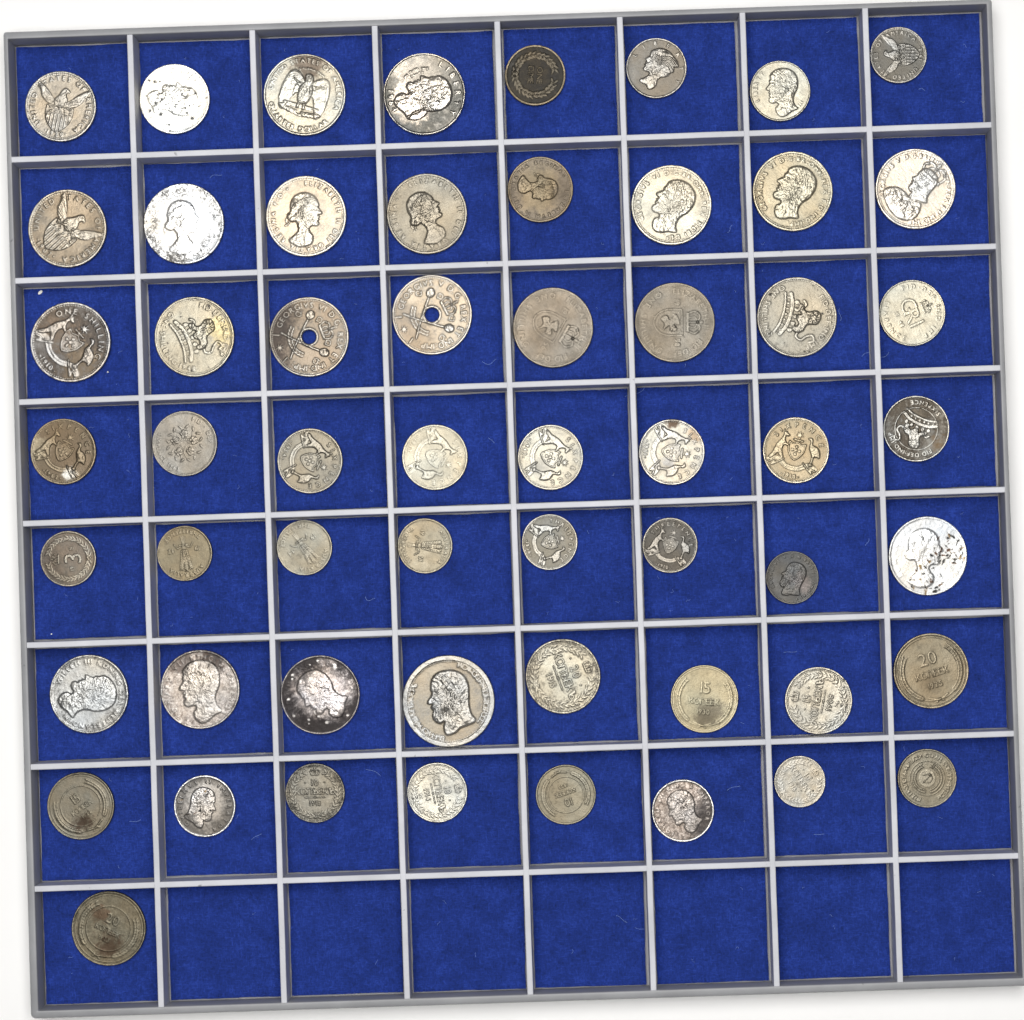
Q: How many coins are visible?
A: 57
